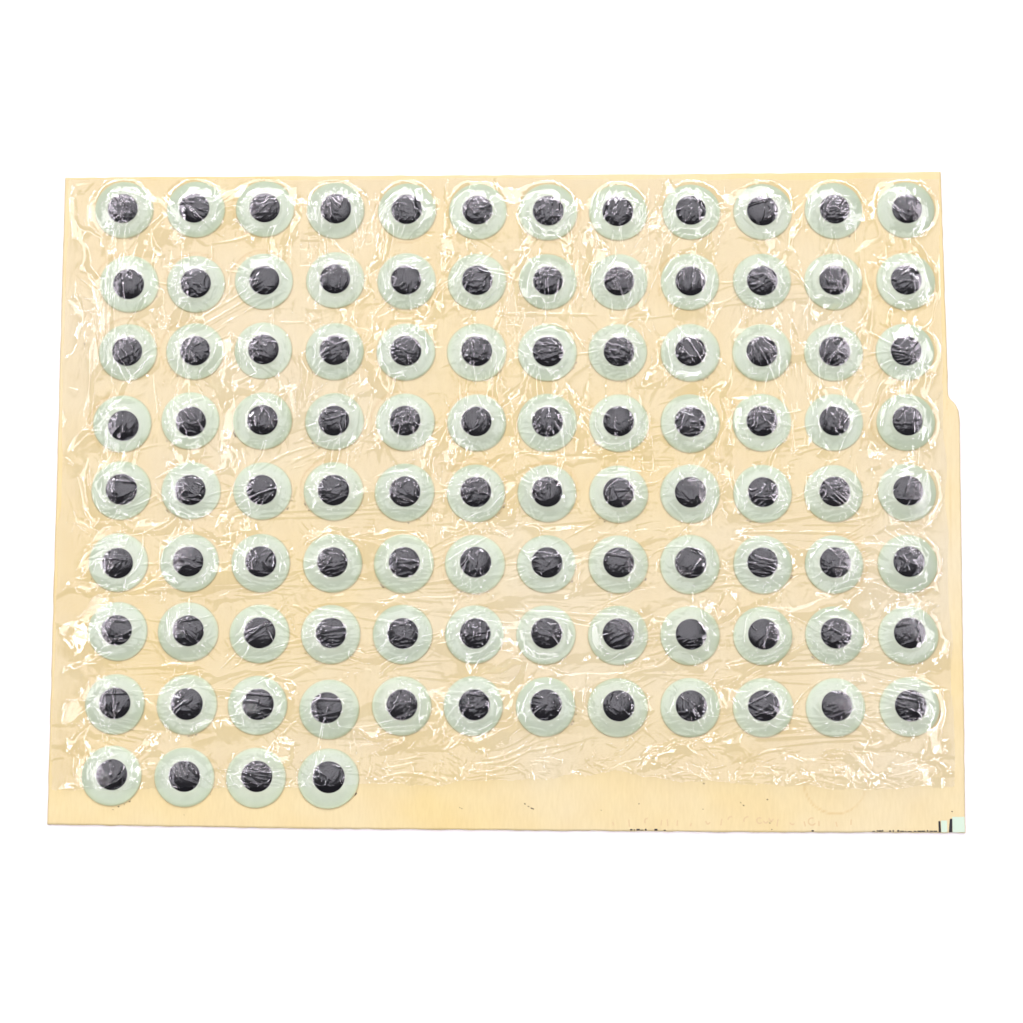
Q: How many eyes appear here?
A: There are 100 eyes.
